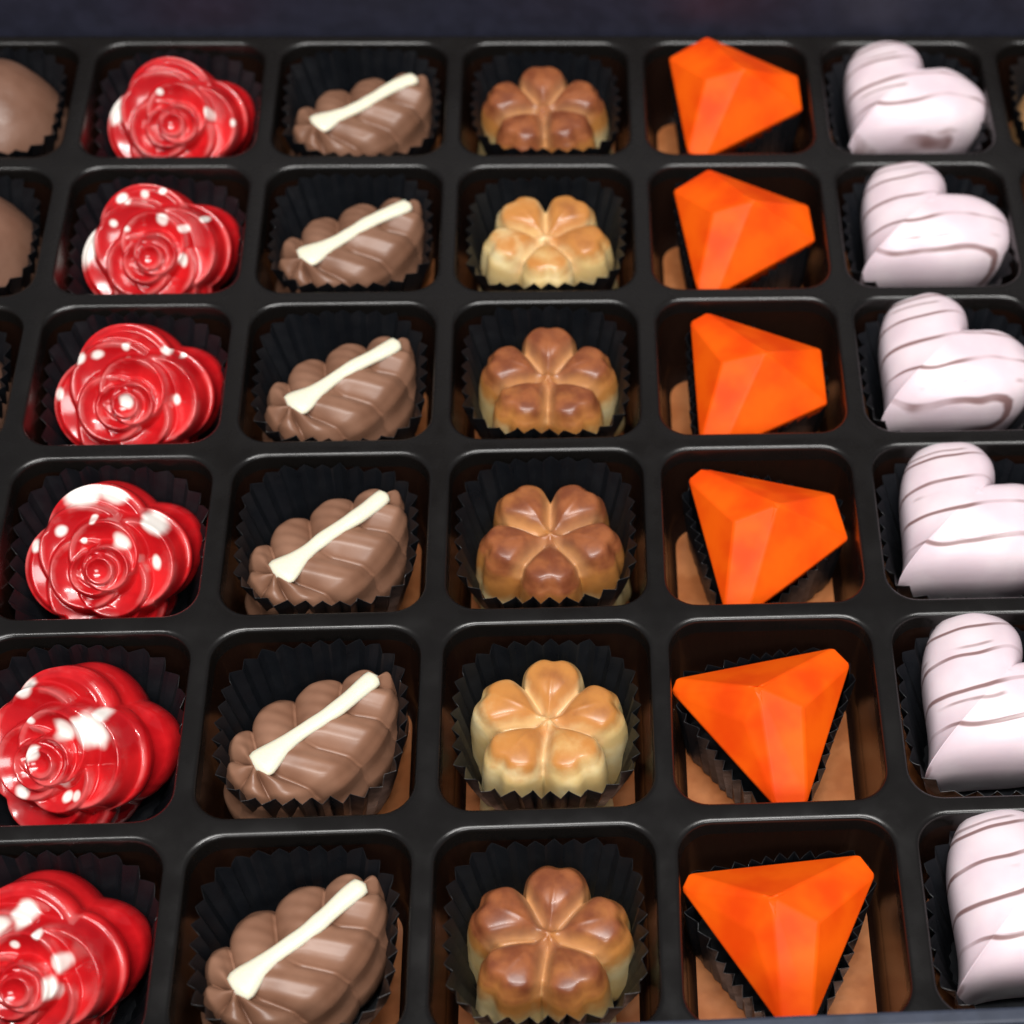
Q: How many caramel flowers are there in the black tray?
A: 6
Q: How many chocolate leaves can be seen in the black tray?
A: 6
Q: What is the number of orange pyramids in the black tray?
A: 6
